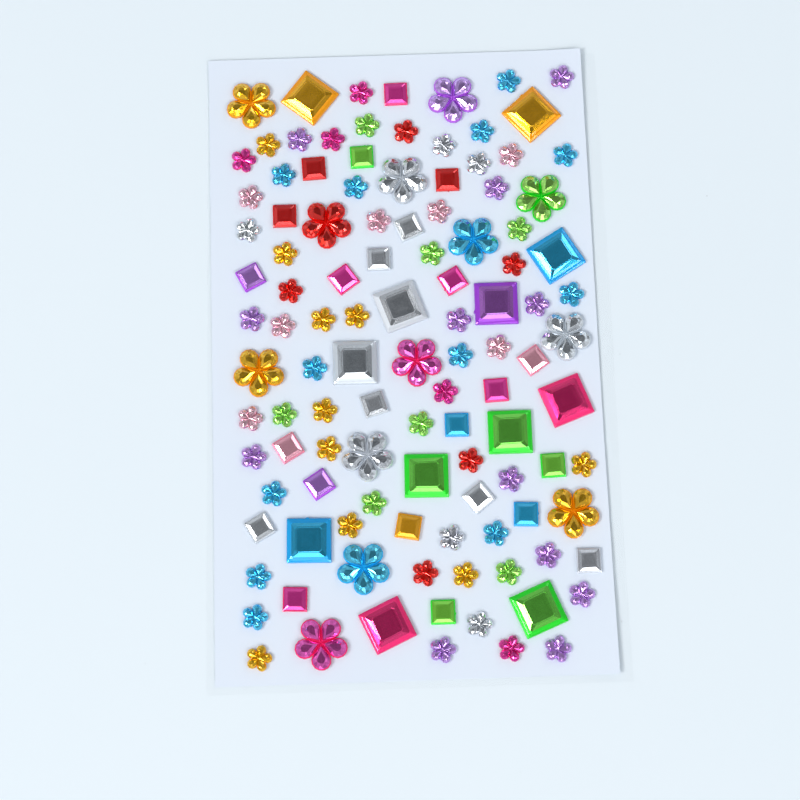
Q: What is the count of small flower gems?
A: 63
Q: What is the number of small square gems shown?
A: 24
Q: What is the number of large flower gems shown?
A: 13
